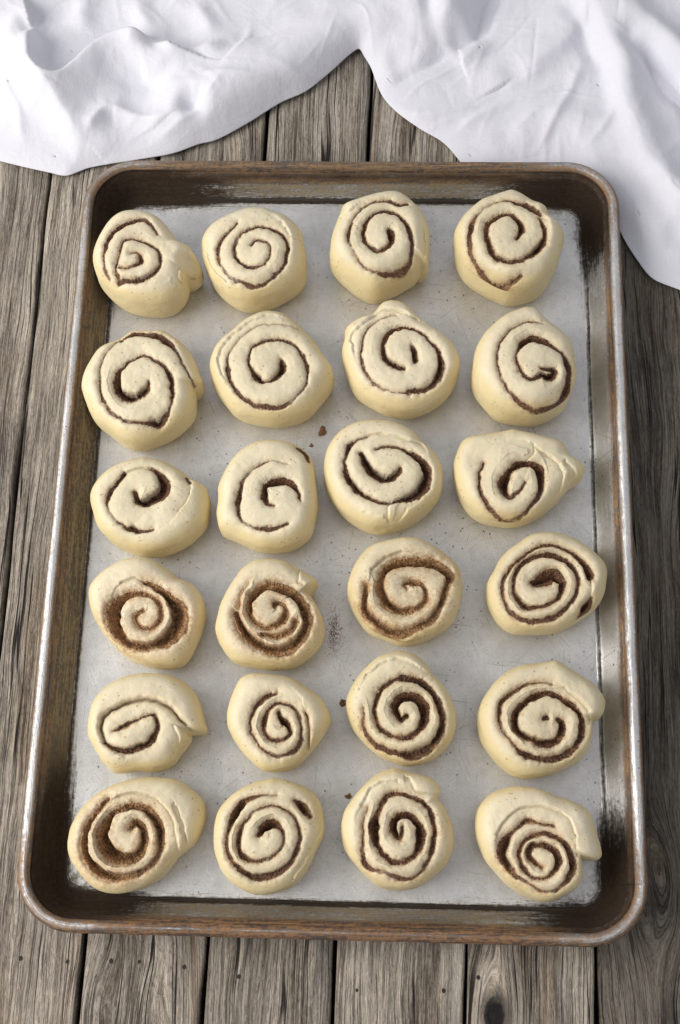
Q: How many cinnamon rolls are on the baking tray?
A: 24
